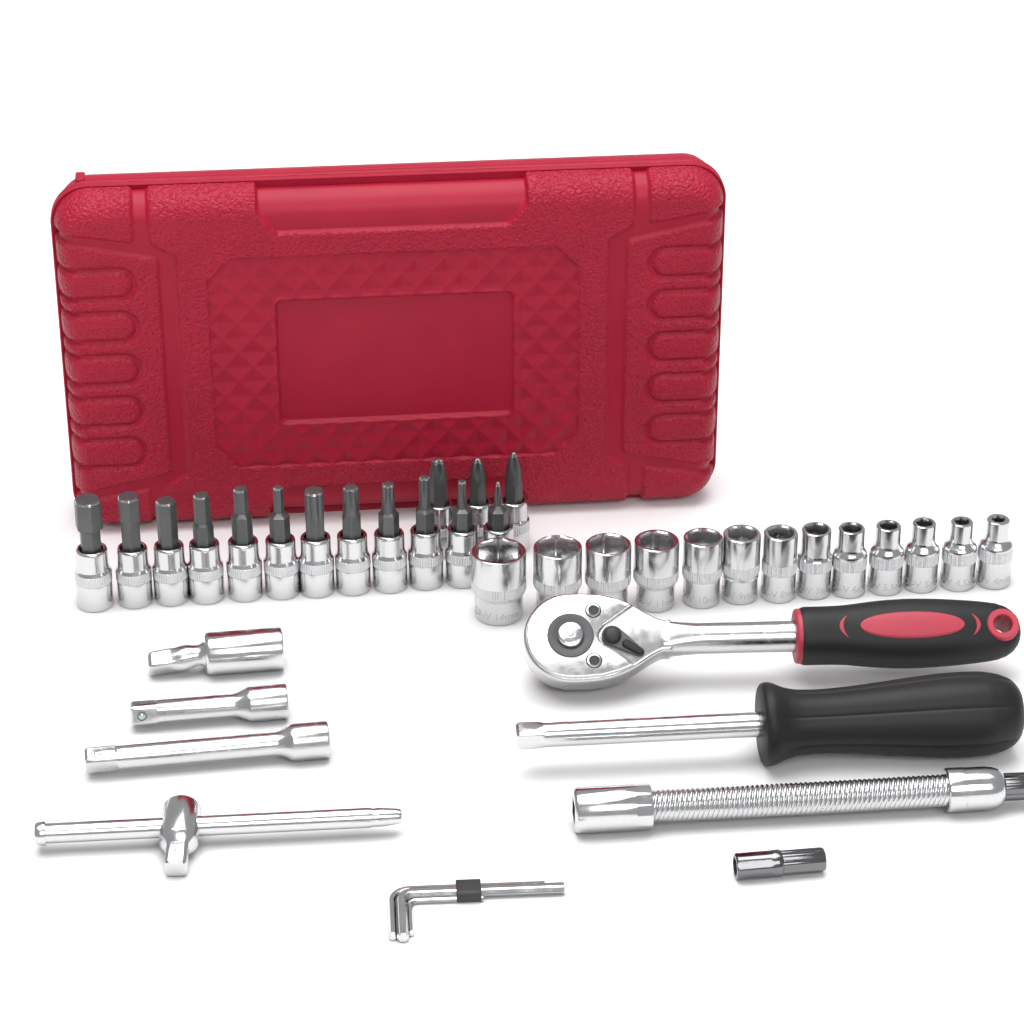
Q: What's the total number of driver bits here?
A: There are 15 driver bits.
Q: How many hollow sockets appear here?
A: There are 13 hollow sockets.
